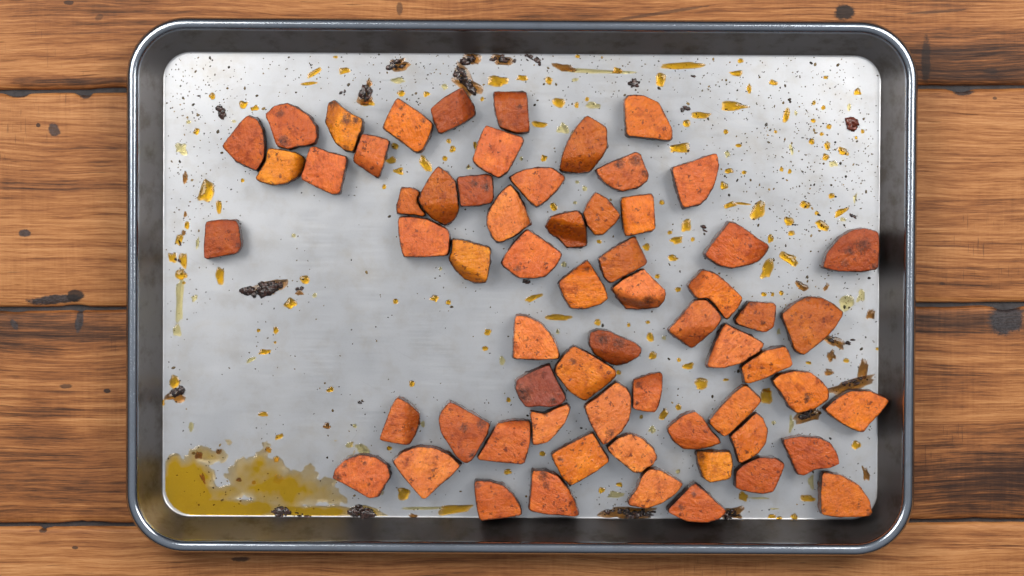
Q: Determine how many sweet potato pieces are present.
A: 64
